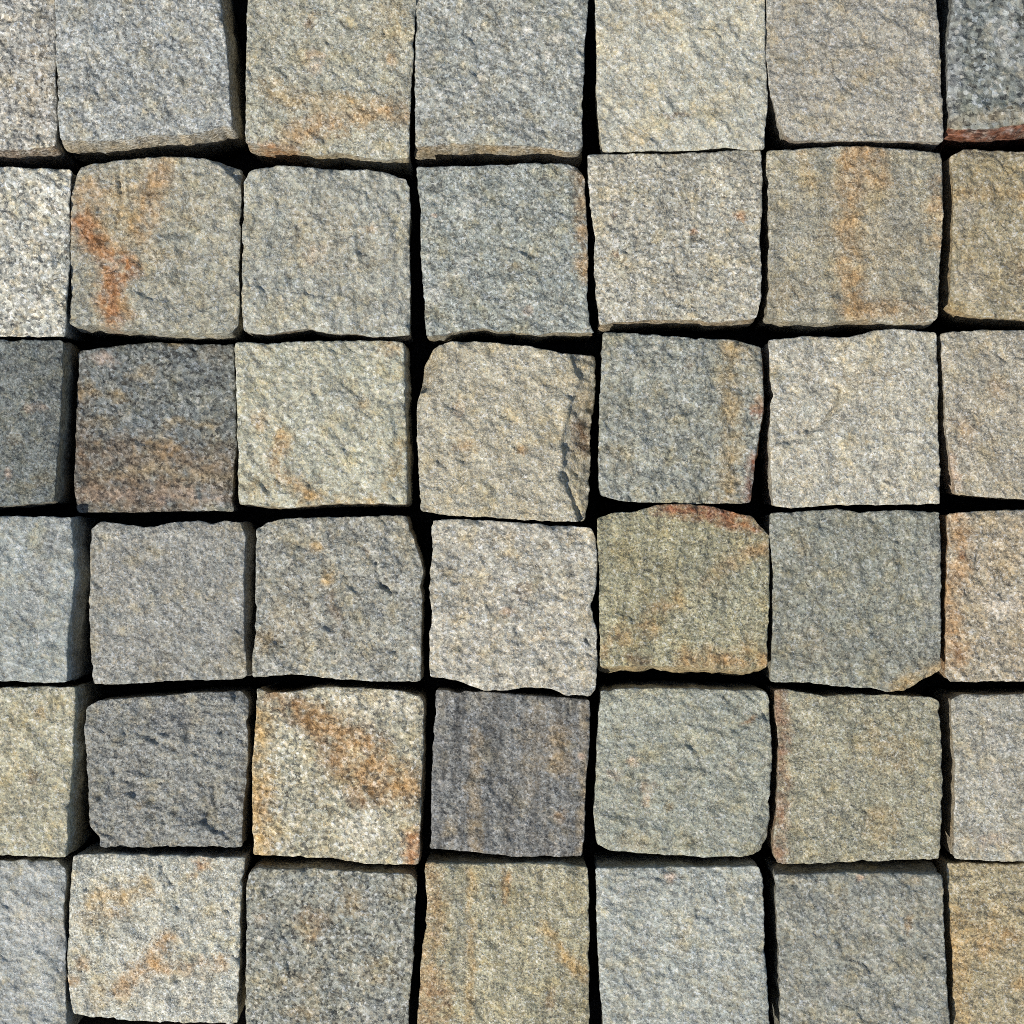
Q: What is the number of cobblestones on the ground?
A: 42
